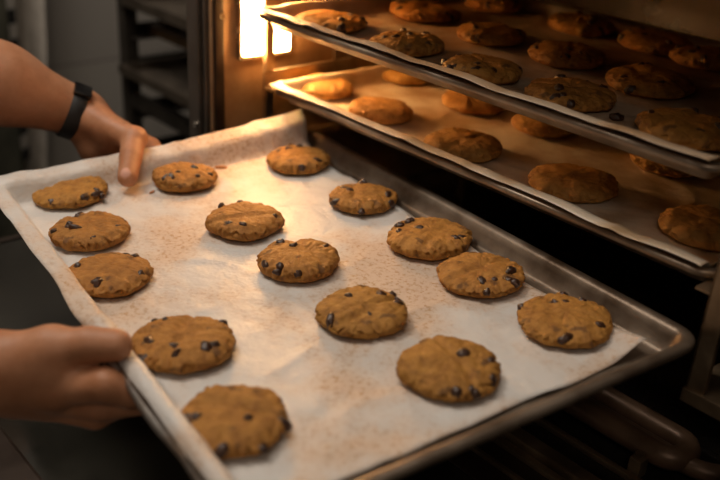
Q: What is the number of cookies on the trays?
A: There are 37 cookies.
